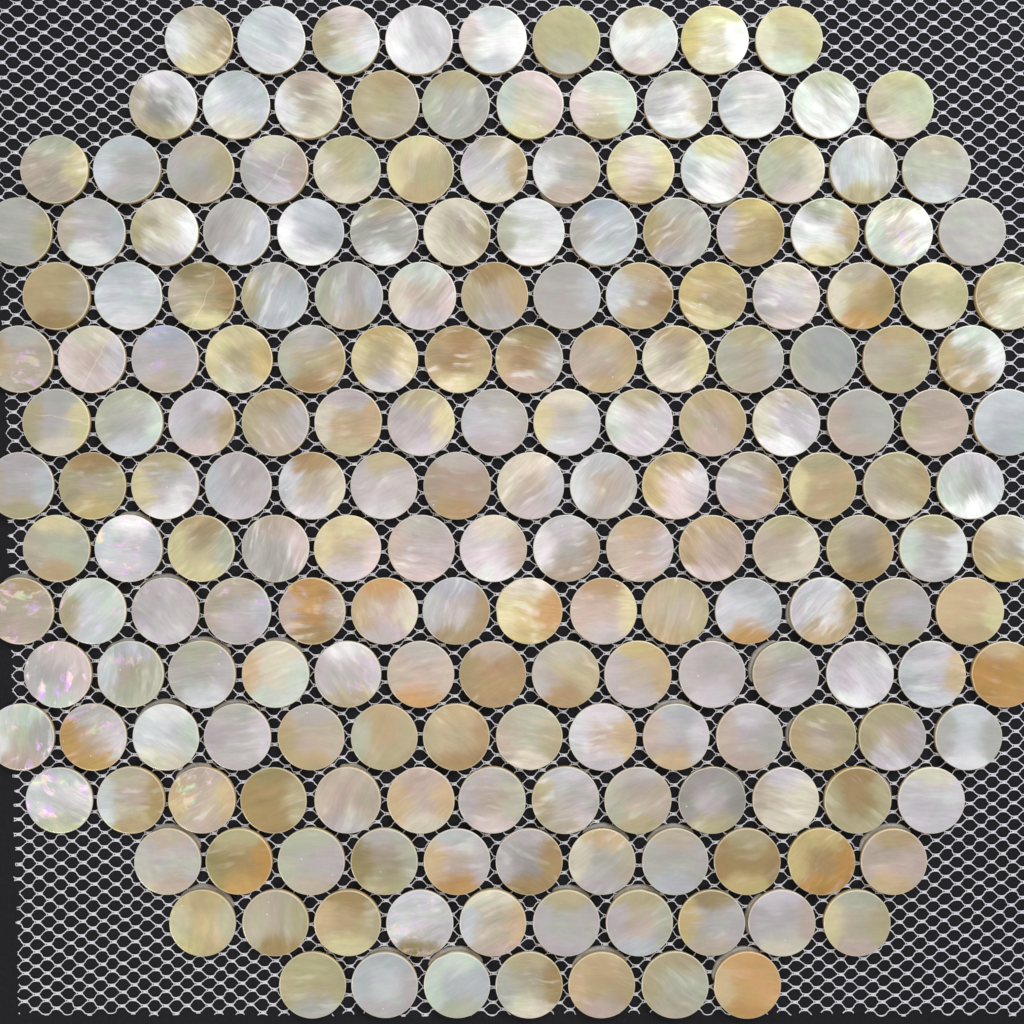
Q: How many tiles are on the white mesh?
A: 200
